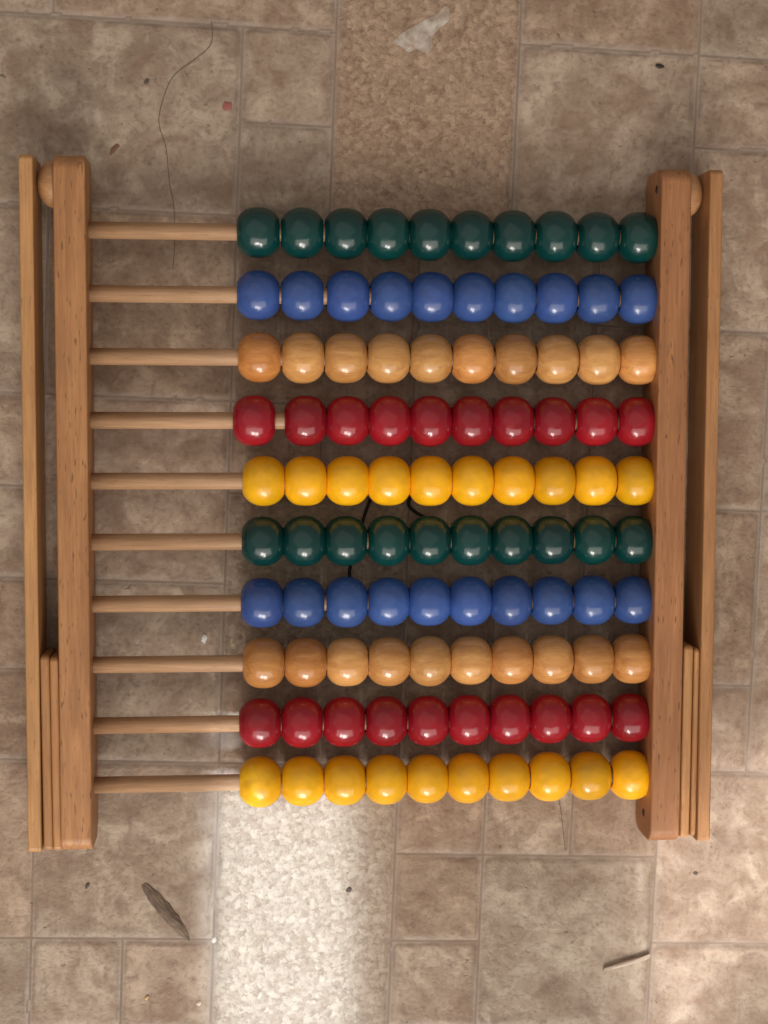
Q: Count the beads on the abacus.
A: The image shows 100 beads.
